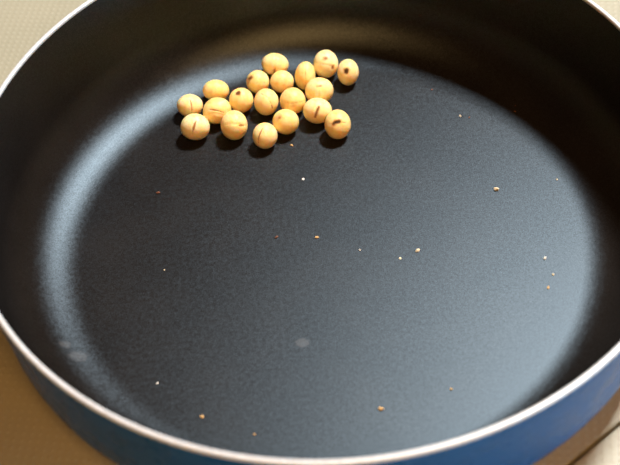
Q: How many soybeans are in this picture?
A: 19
